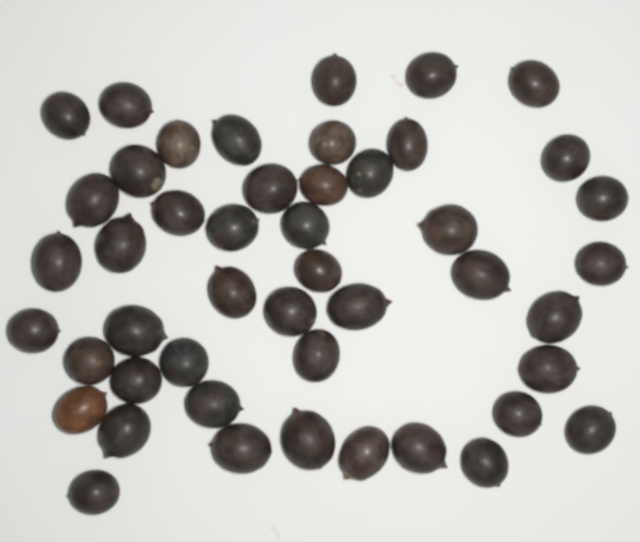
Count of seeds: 47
